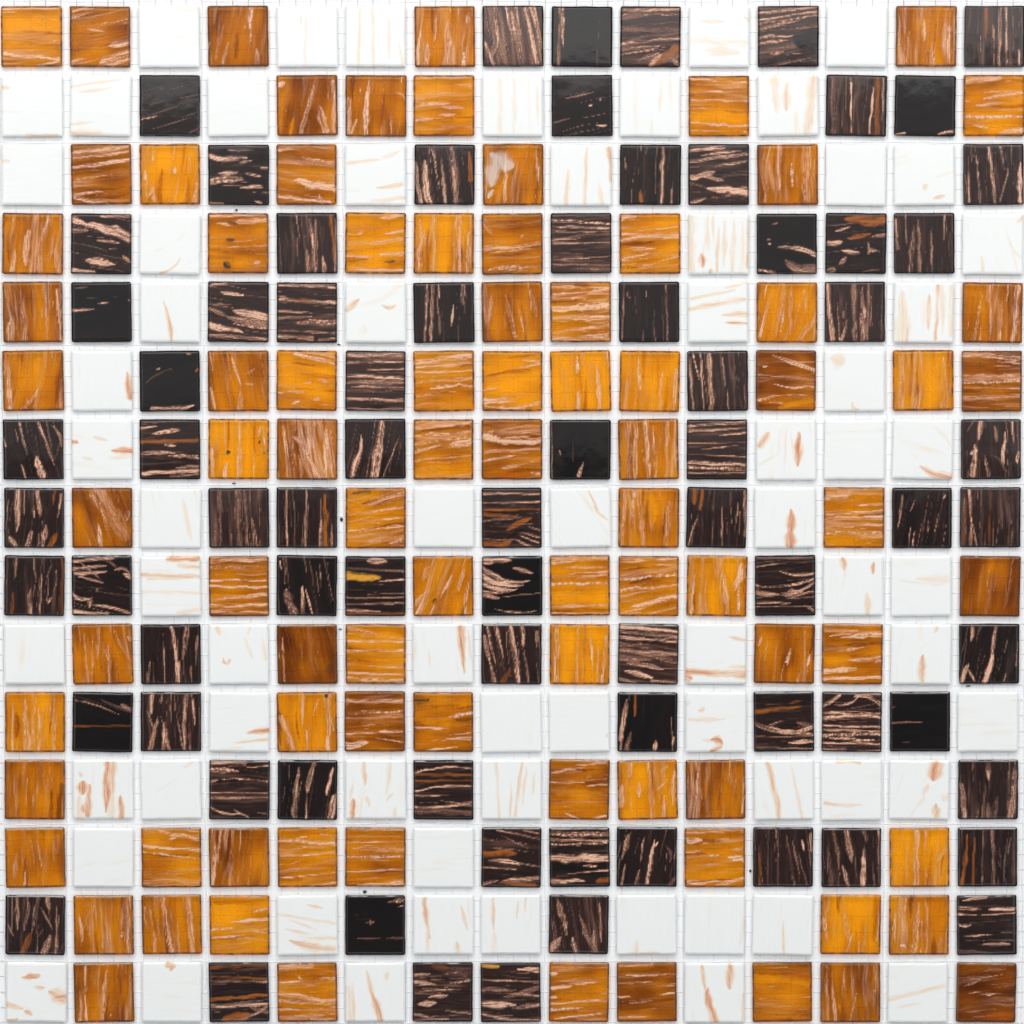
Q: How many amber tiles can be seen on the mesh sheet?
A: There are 84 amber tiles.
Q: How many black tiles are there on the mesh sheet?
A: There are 75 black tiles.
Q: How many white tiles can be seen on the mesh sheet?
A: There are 66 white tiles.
